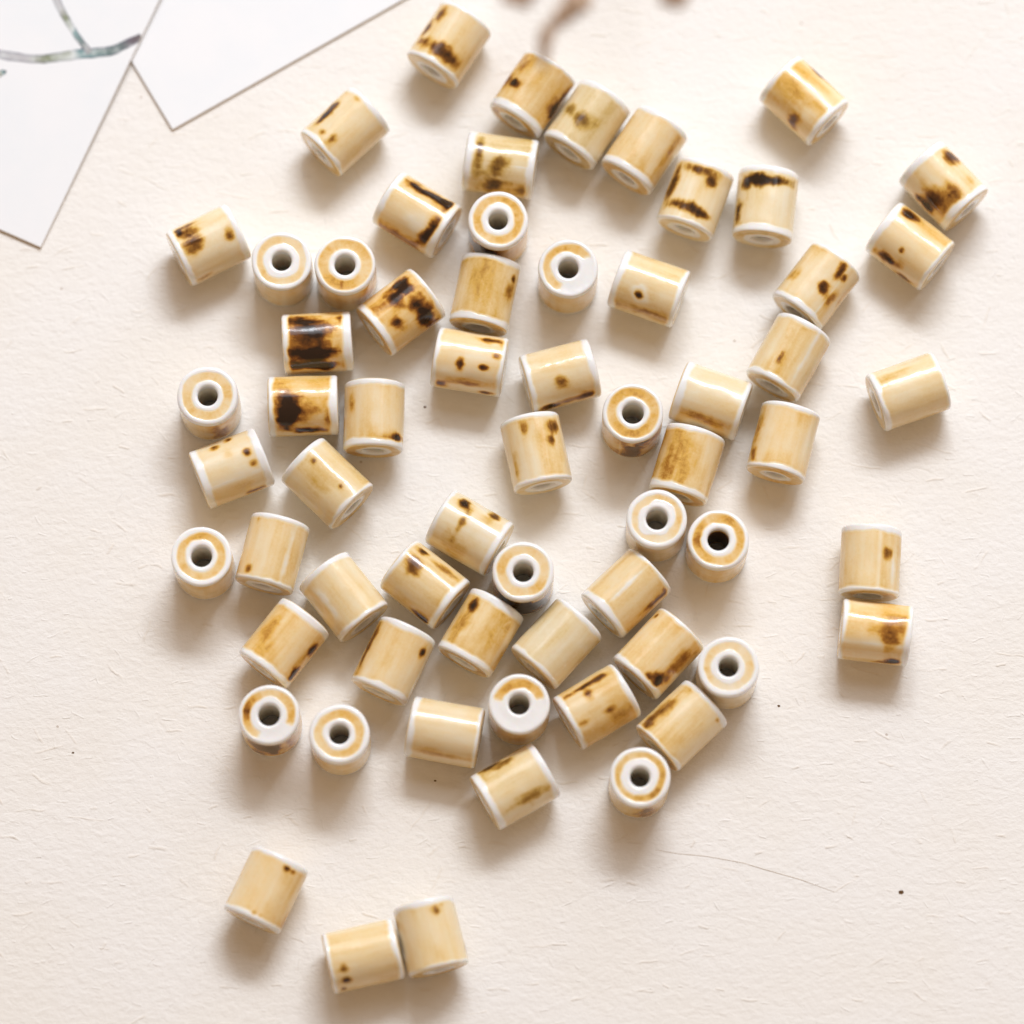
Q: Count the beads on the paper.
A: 64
